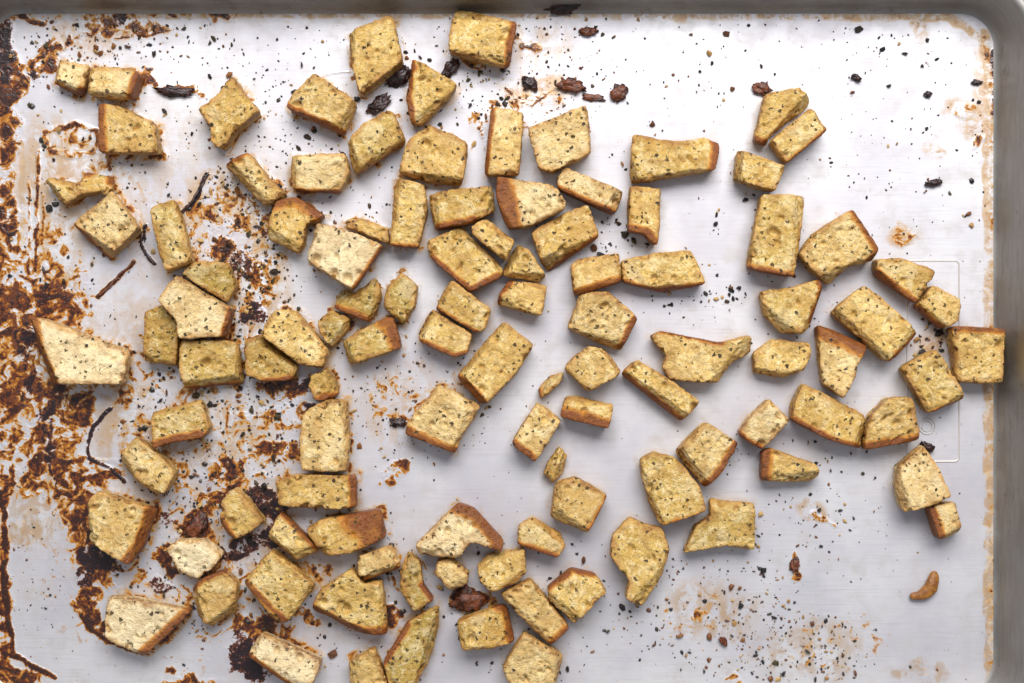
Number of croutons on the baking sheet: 107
